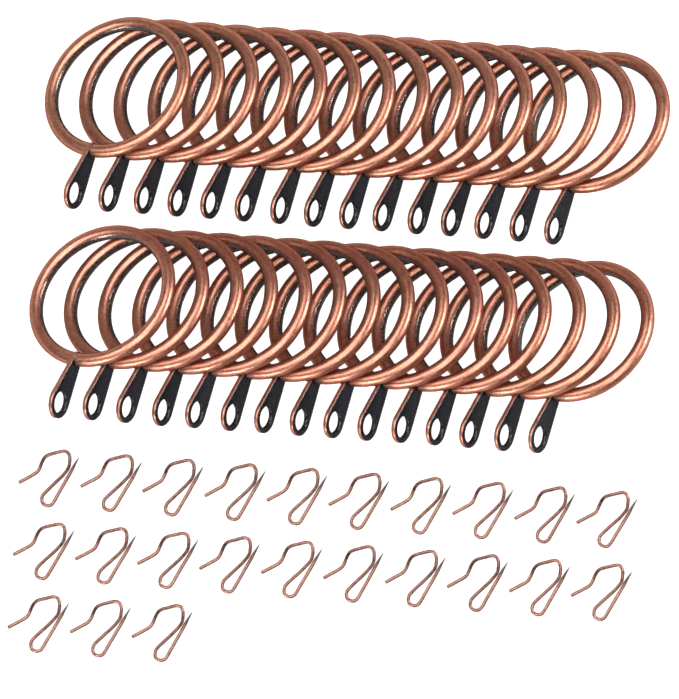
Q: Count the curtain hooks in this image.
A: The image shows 23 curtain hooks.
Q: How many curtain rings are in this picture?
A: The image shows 30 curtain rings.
